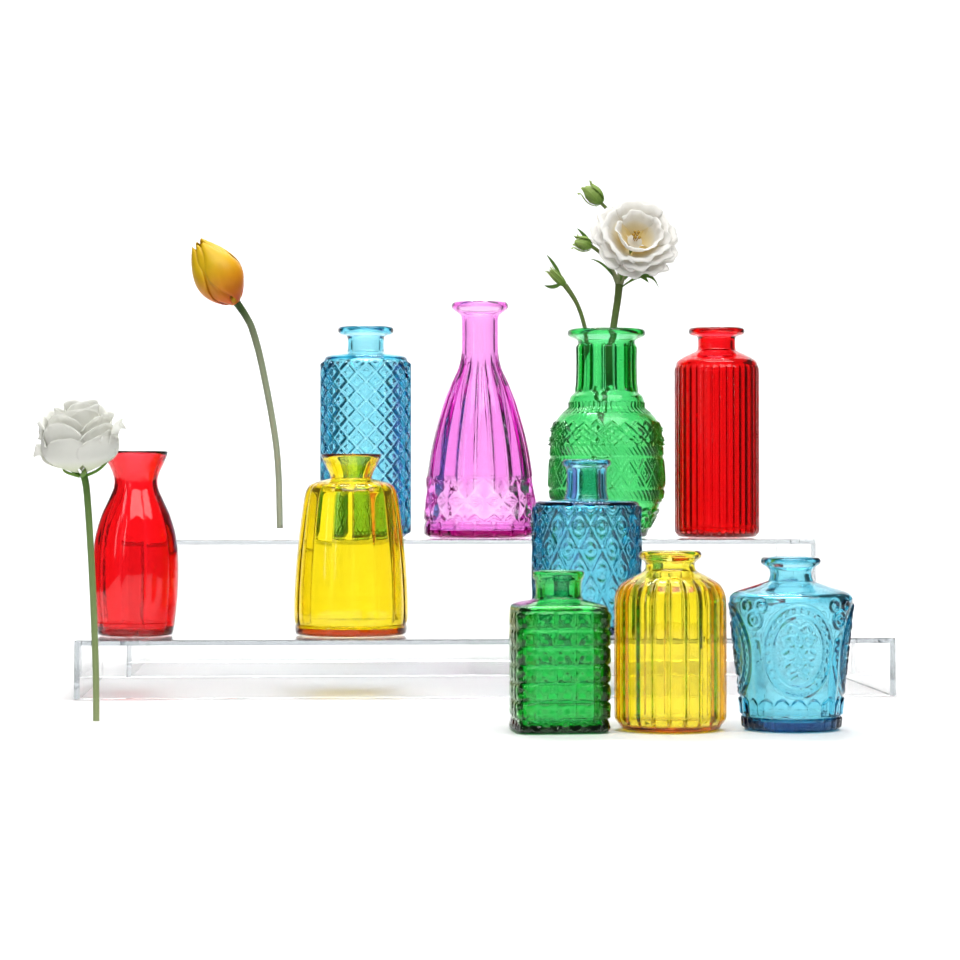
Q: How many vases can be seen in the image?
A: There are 10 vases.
